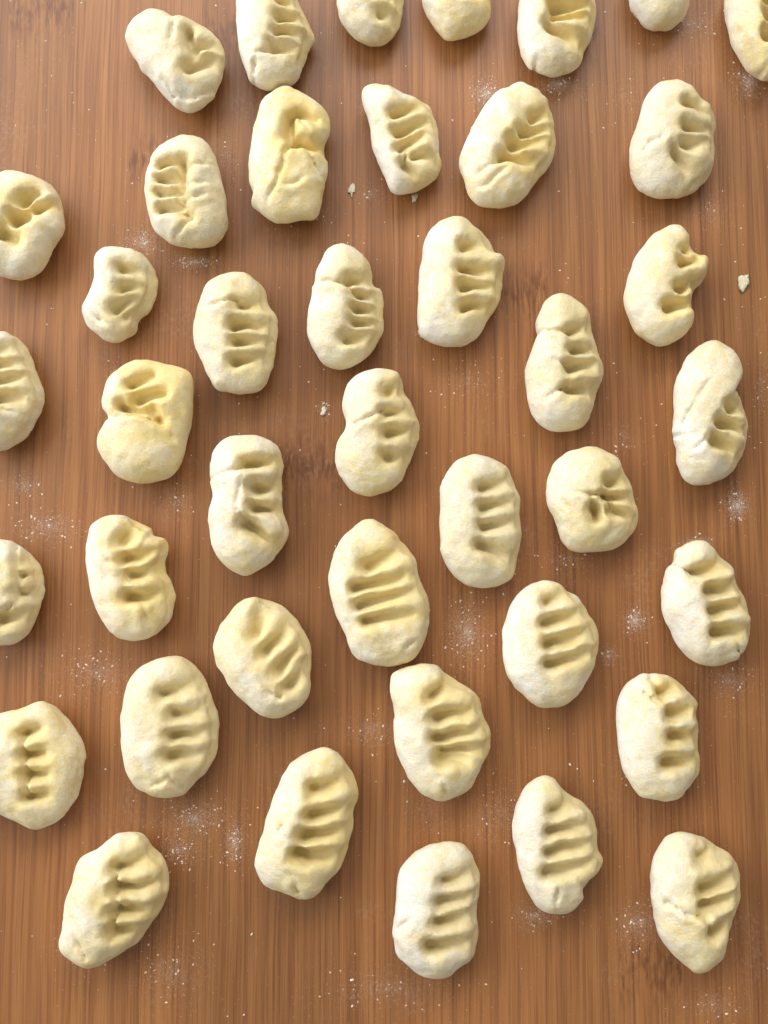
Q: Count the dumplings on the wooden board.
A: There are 41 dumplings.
